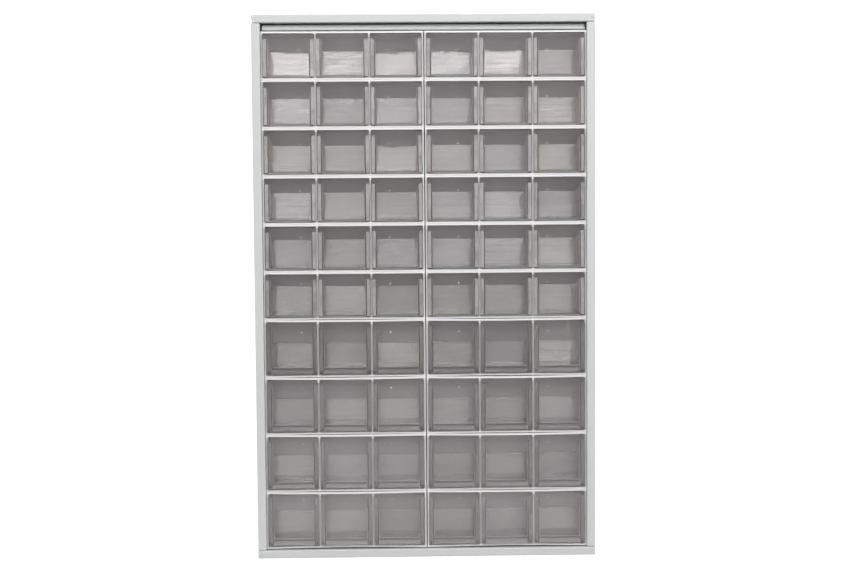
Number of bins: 60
